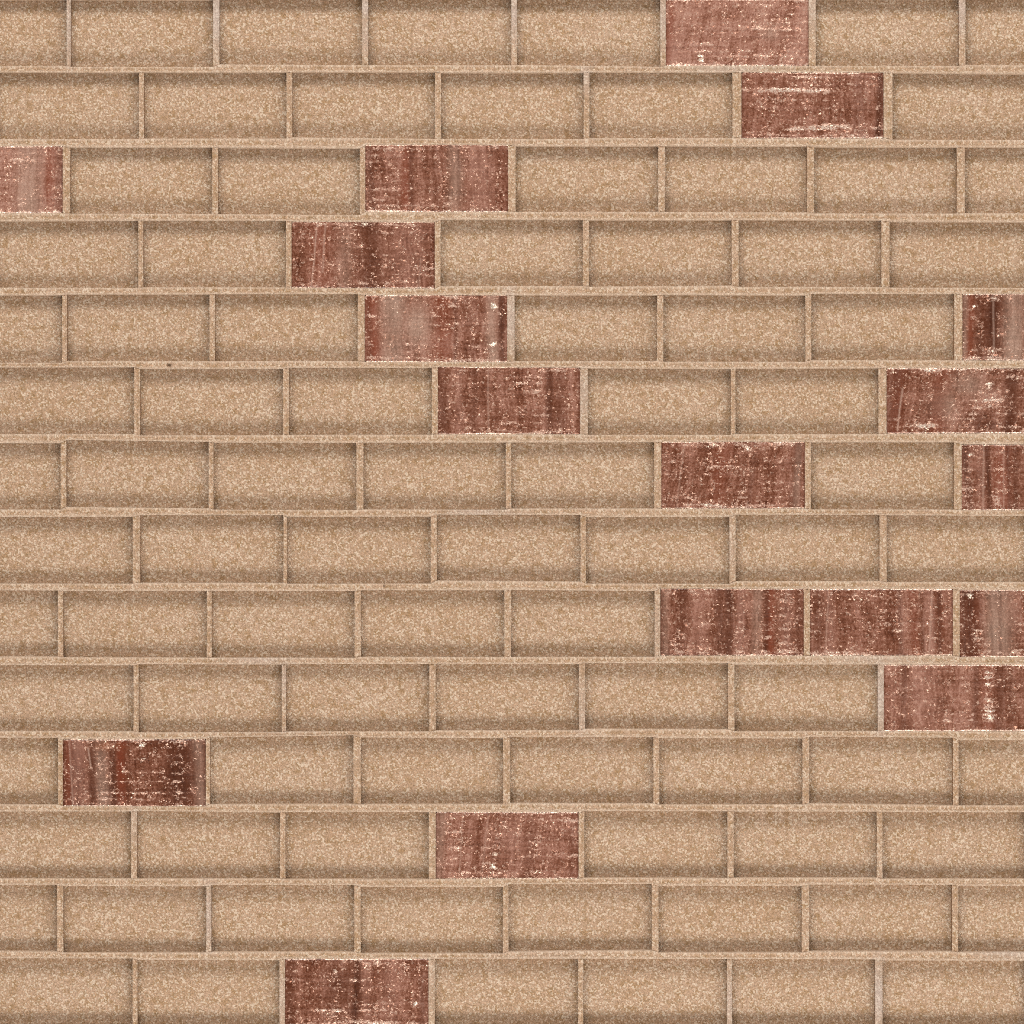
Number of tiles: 18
